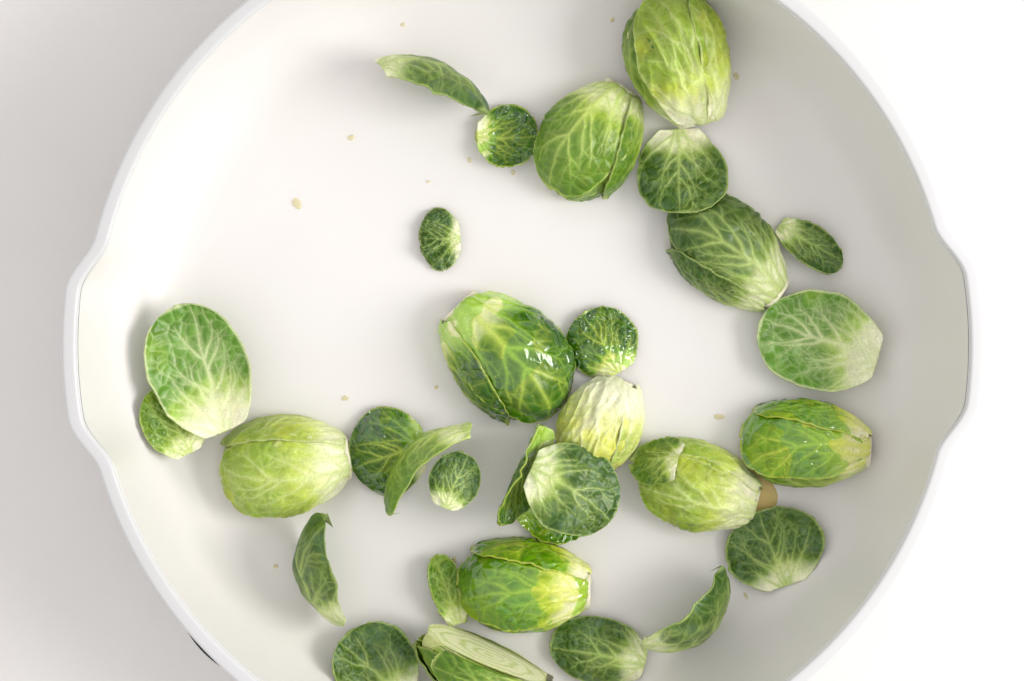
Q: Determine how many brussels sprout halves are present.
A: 10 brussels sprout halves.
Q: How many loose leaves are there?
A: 21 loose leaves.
